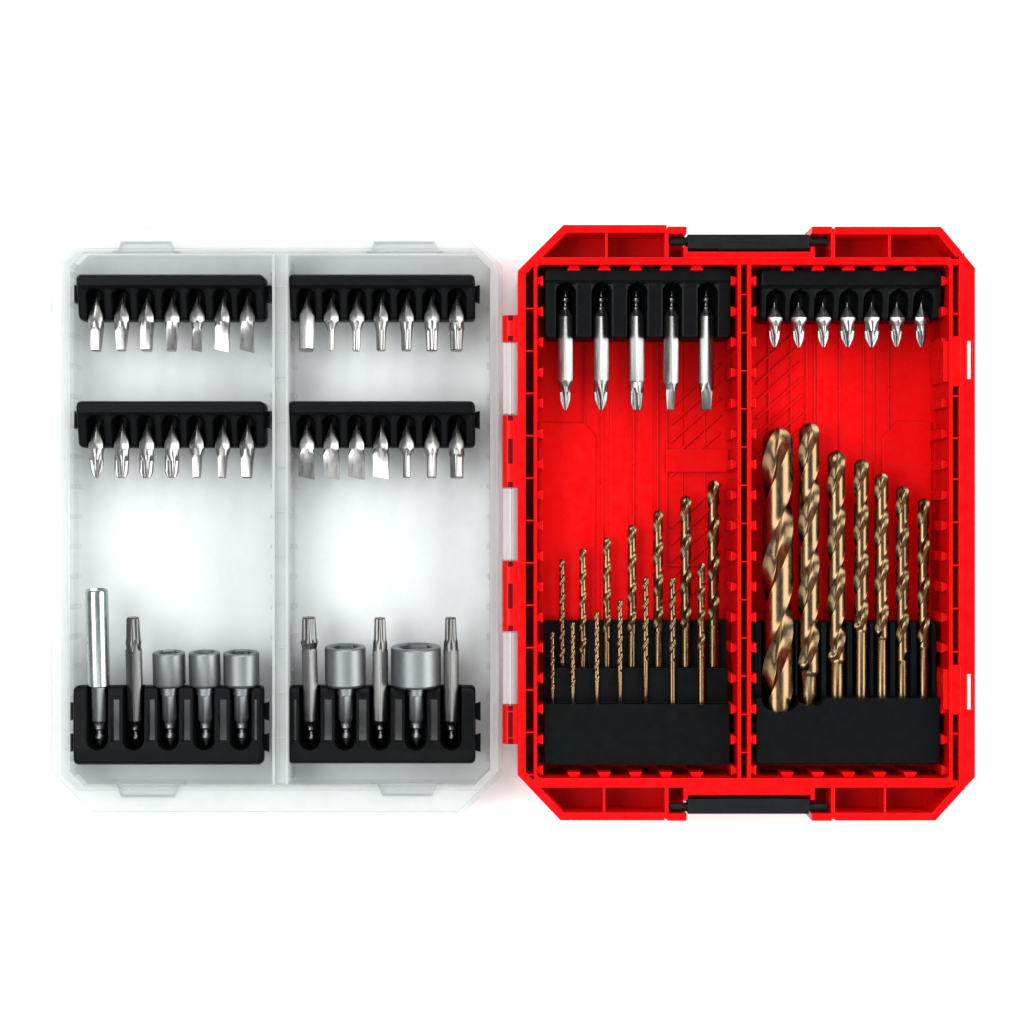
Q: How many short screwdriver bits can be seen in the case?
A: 35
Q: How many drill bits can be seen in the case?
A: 21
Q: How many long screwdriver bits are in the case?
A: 9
